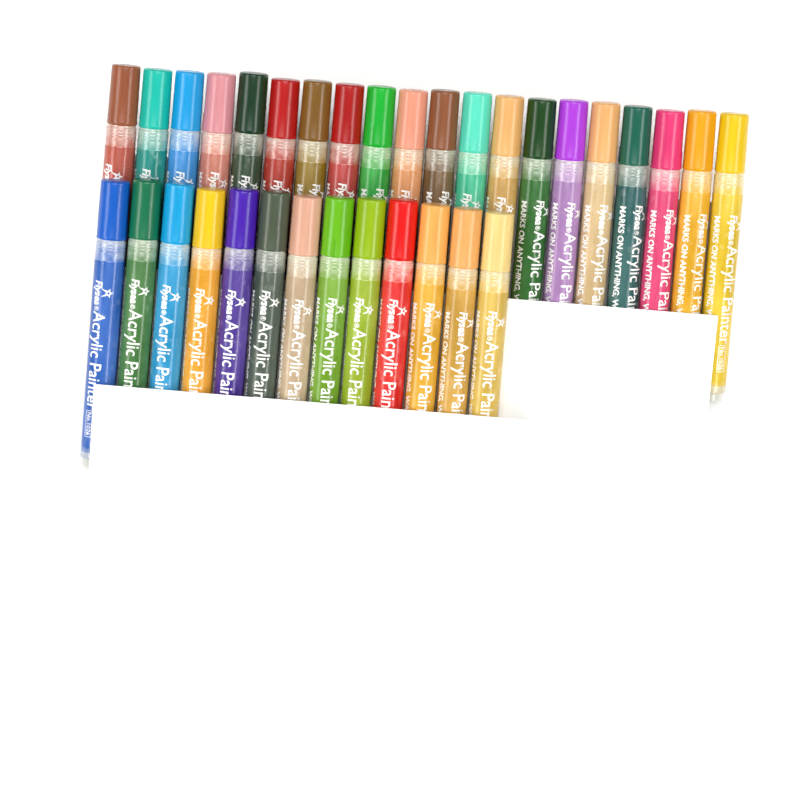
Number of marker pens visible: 33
